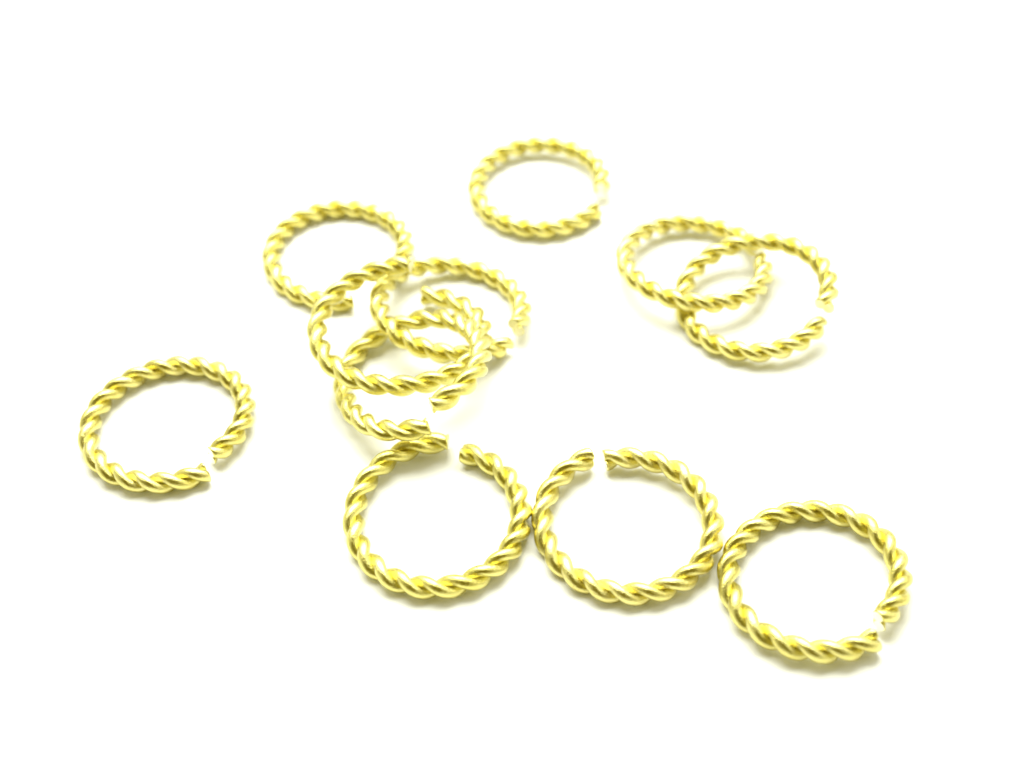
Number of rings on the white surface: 11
